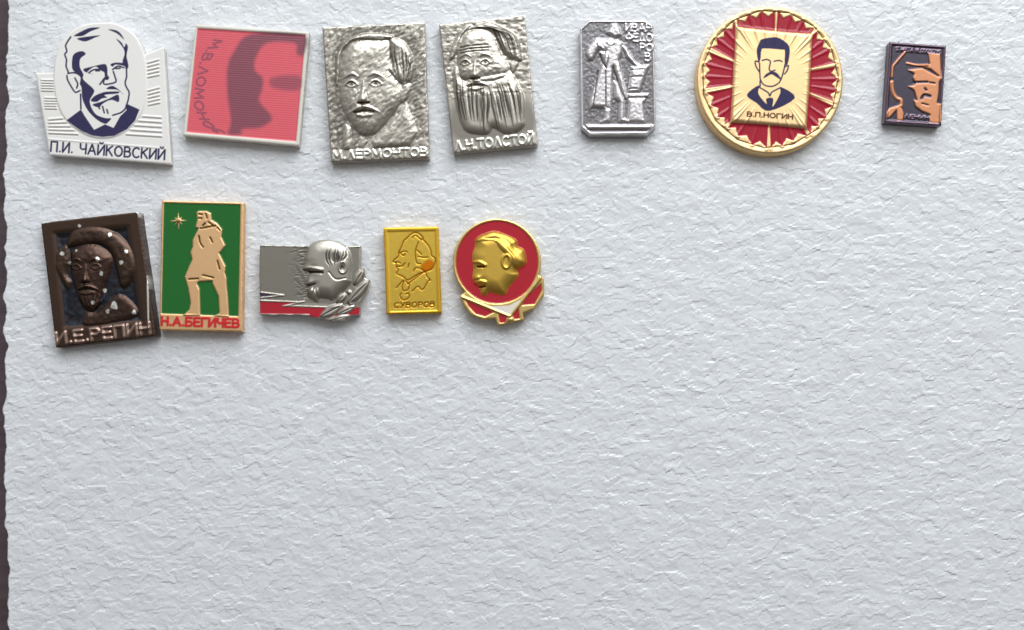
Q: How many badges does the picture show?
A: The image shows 12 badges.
